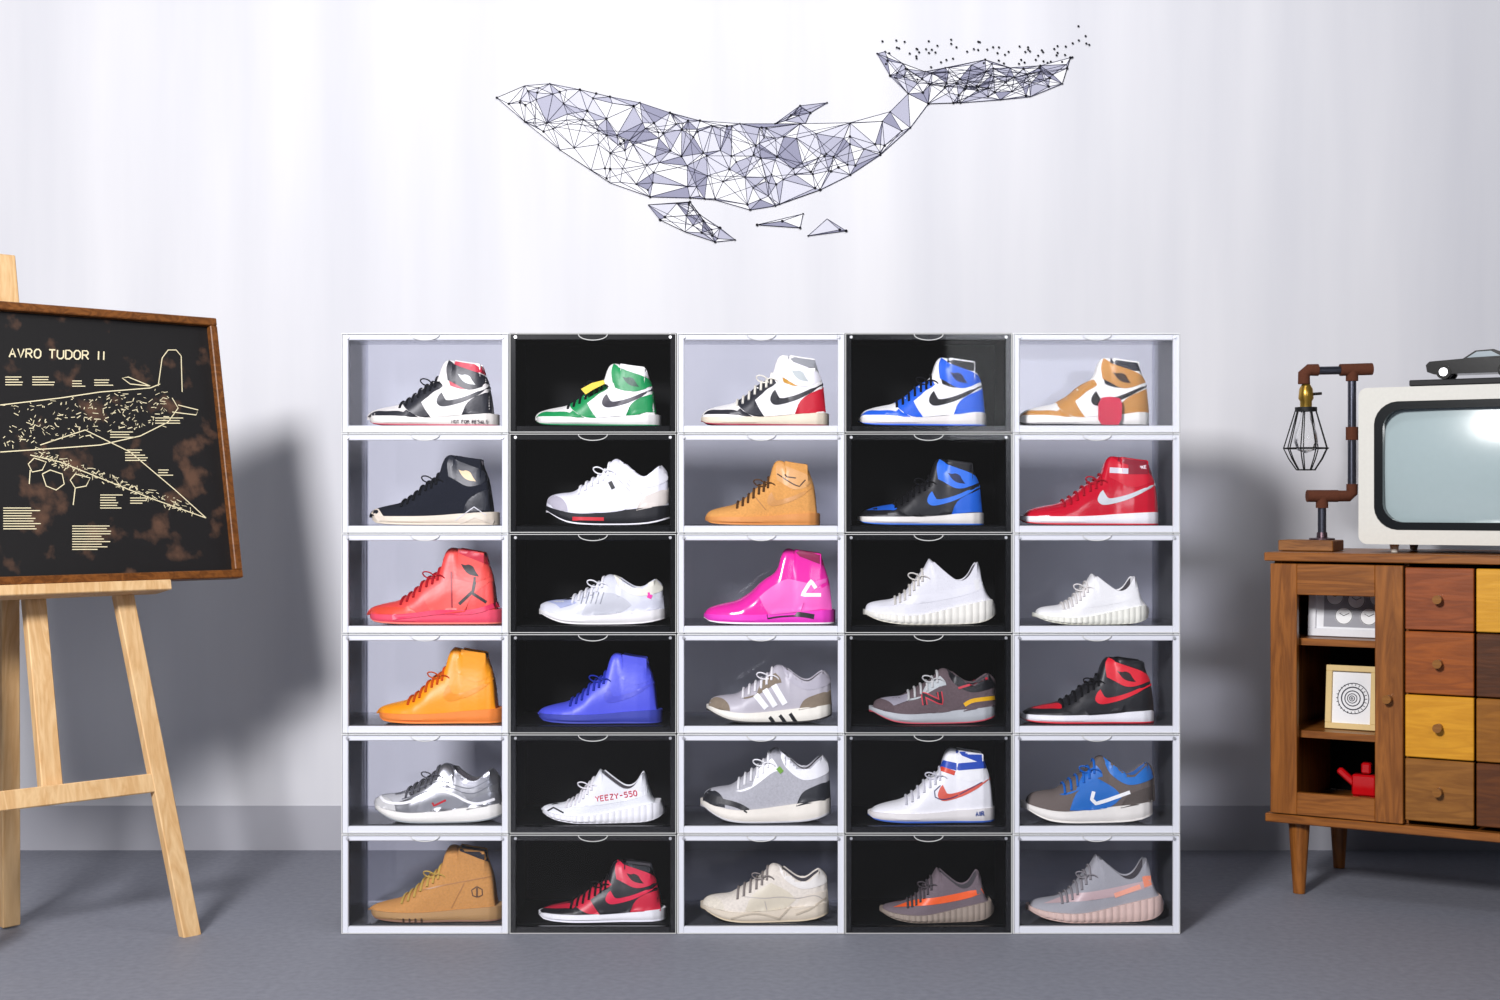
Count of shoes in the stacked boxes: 30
